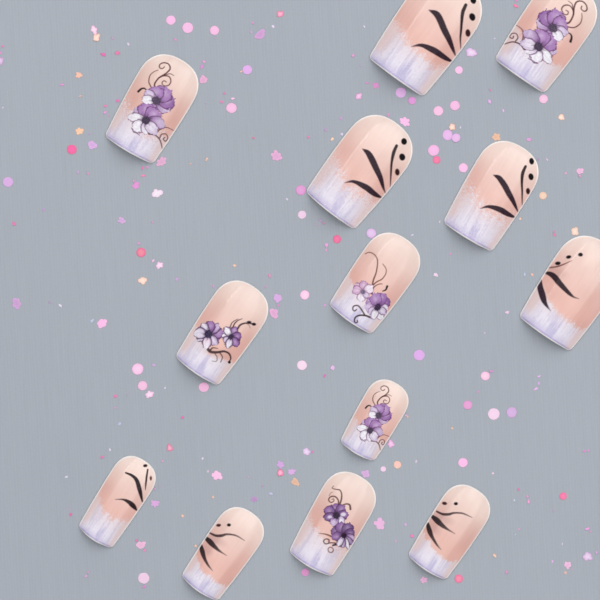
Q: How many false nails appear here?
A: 13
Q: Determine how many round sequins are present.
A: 41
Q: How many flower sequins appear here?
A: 46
